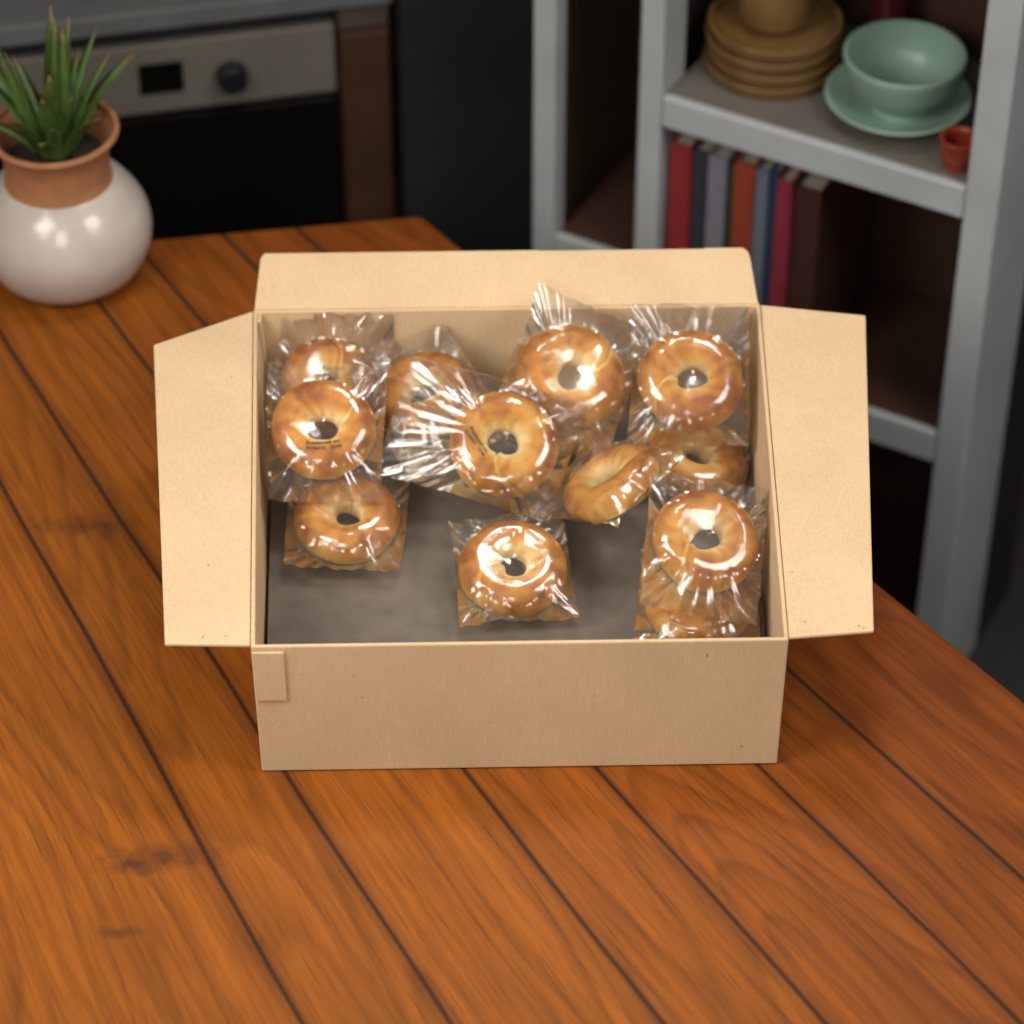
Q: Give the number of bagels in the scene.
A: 13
